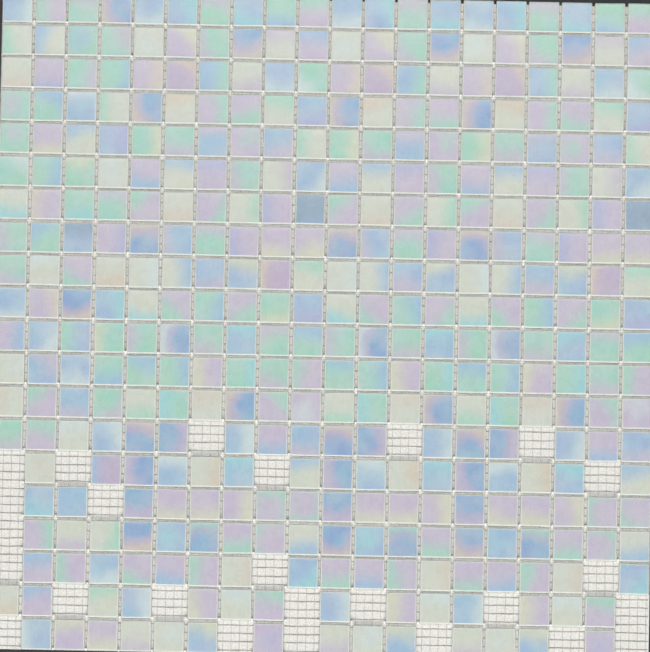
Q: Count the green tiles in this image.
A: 71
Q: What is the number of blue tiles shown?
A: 112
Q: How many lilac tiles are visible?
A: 113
